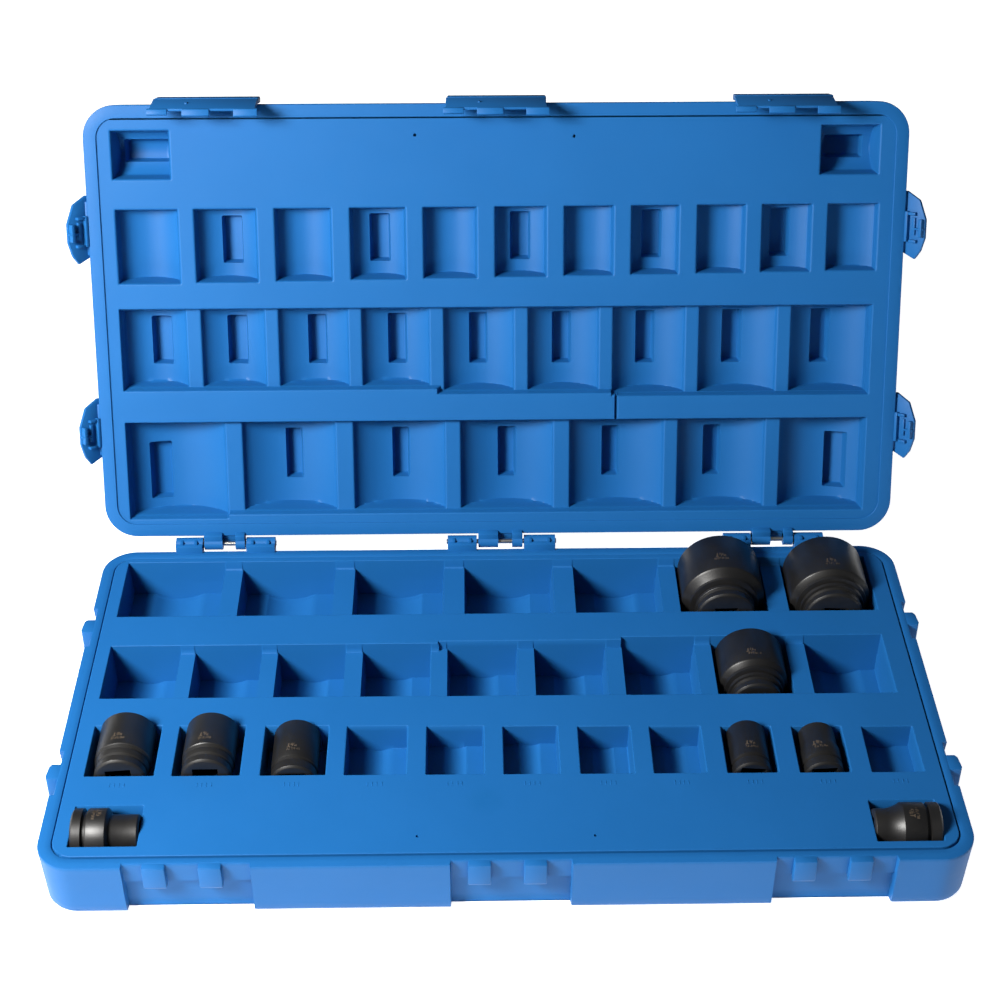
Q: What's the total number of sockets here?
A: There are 10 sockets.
